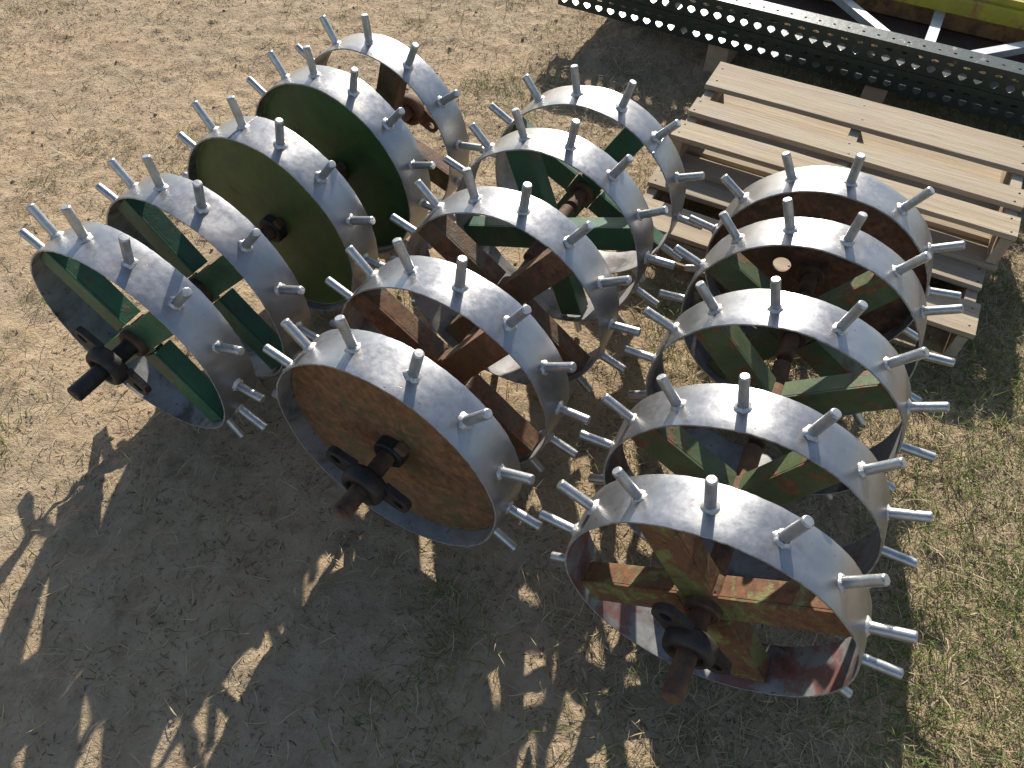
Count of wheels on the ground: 15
